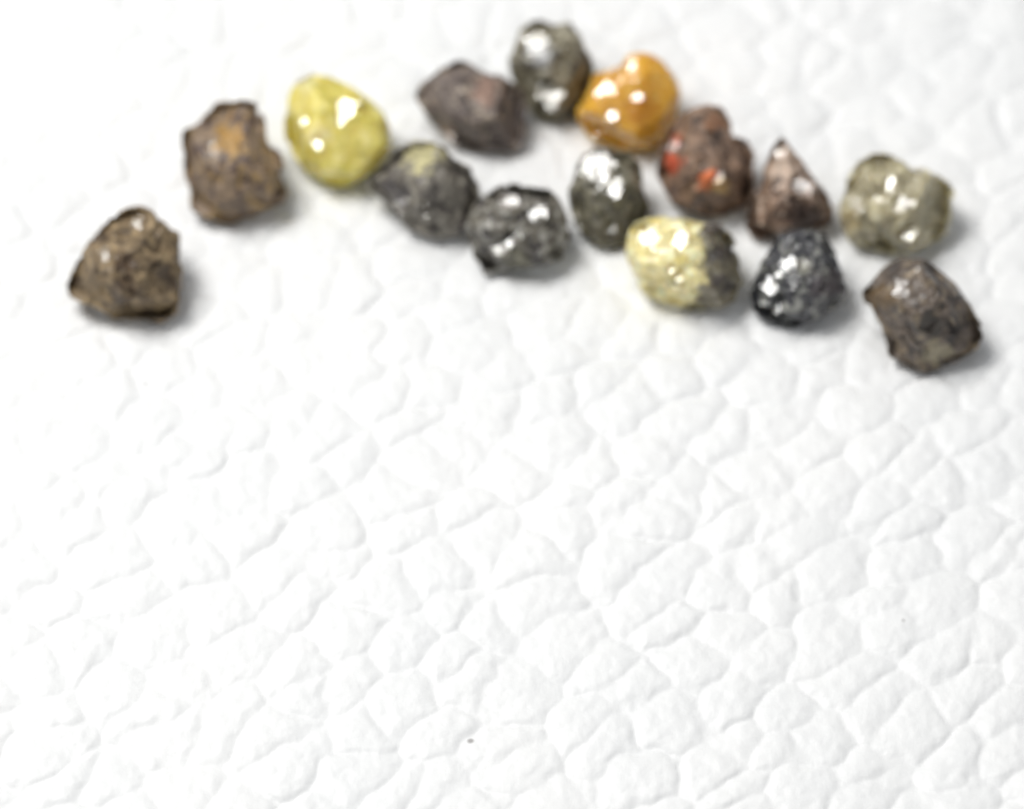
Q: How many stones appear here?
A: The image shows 15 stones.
